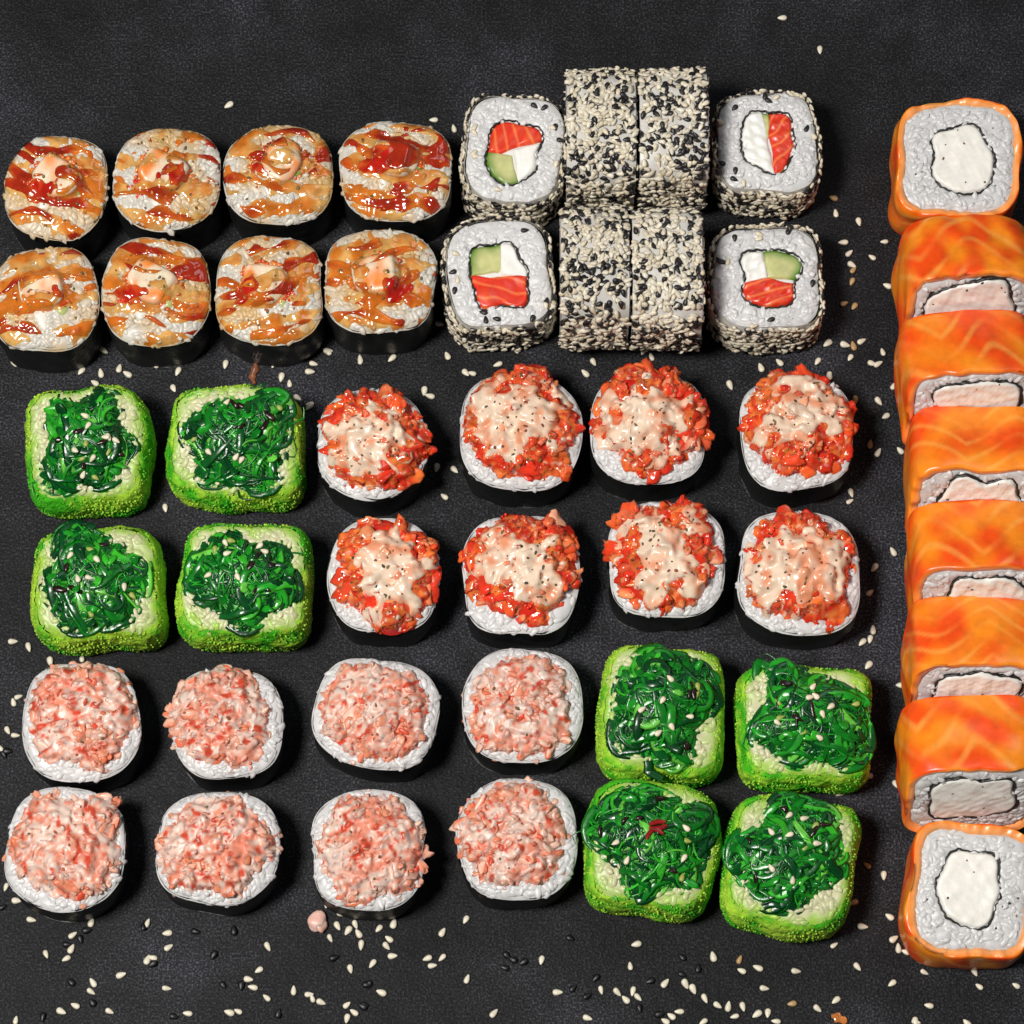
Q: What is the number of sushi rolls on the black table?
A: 48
